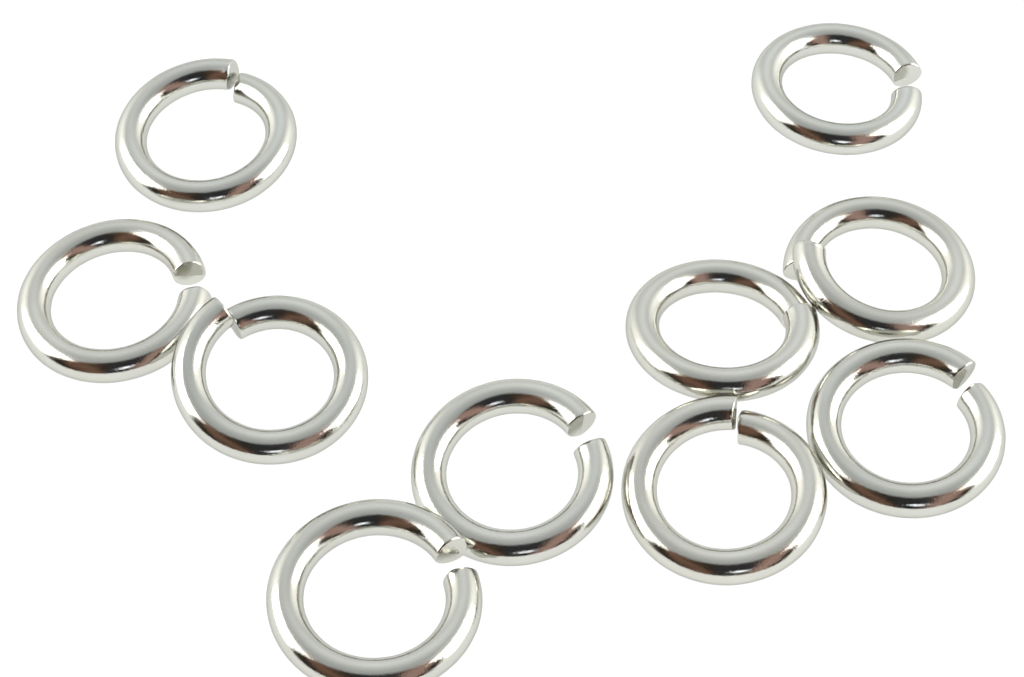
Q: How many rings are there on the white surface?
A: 10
